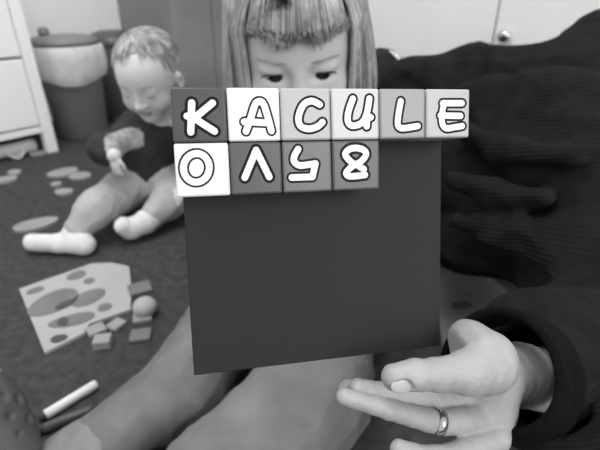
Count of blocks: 10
